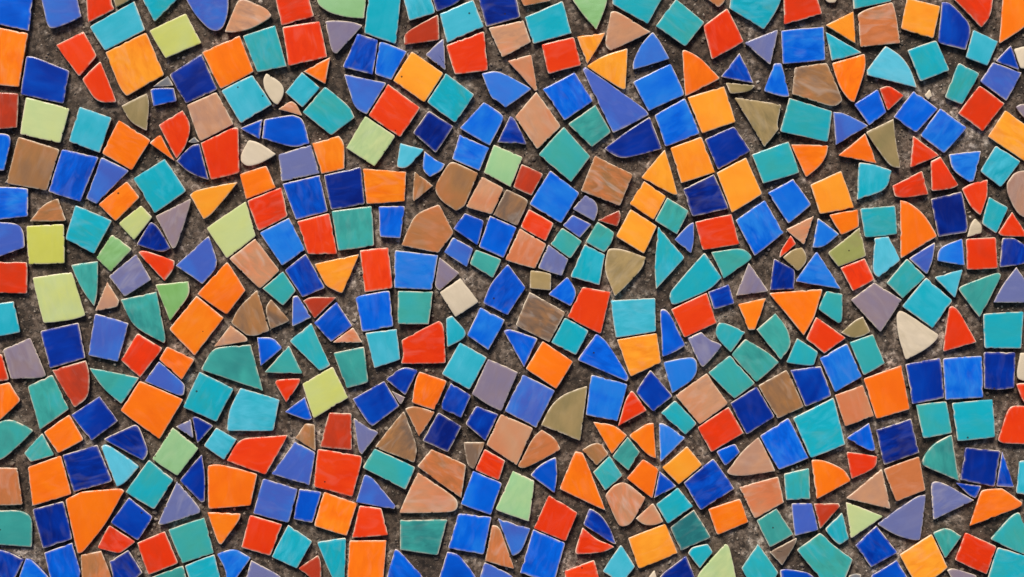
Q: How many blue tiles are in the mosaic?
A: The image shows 137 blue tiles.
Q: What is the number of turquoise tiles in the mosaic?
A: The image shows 105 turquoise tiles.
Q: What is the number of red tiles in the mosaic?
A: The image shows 63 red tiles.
